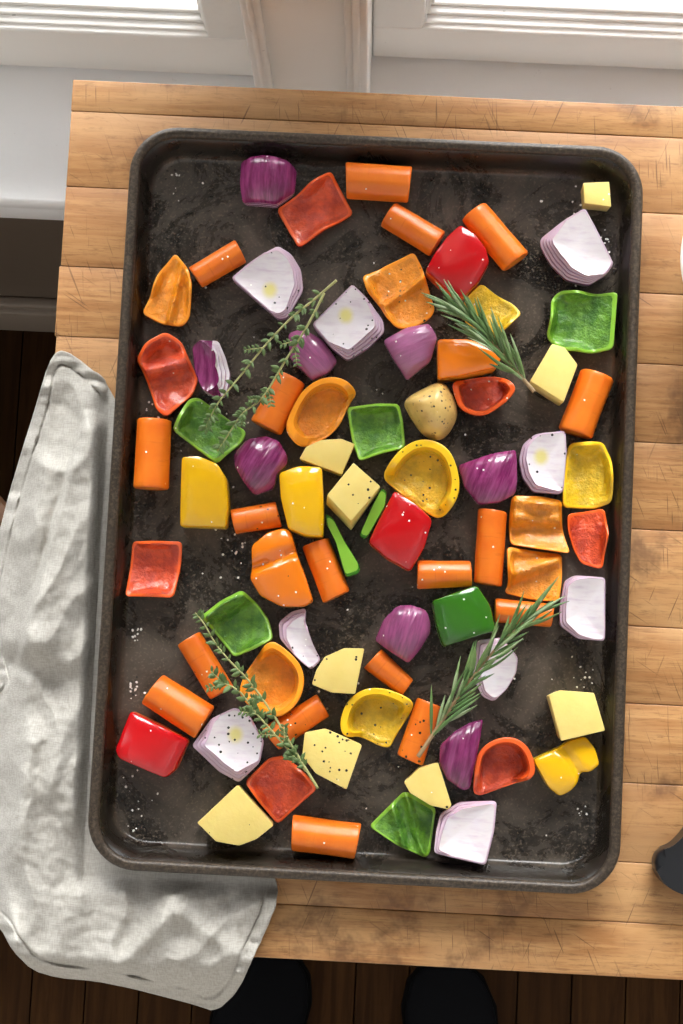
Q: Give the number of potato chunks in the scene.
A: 10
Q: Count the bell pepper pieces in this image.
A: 33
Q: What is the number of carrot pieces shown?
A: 18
